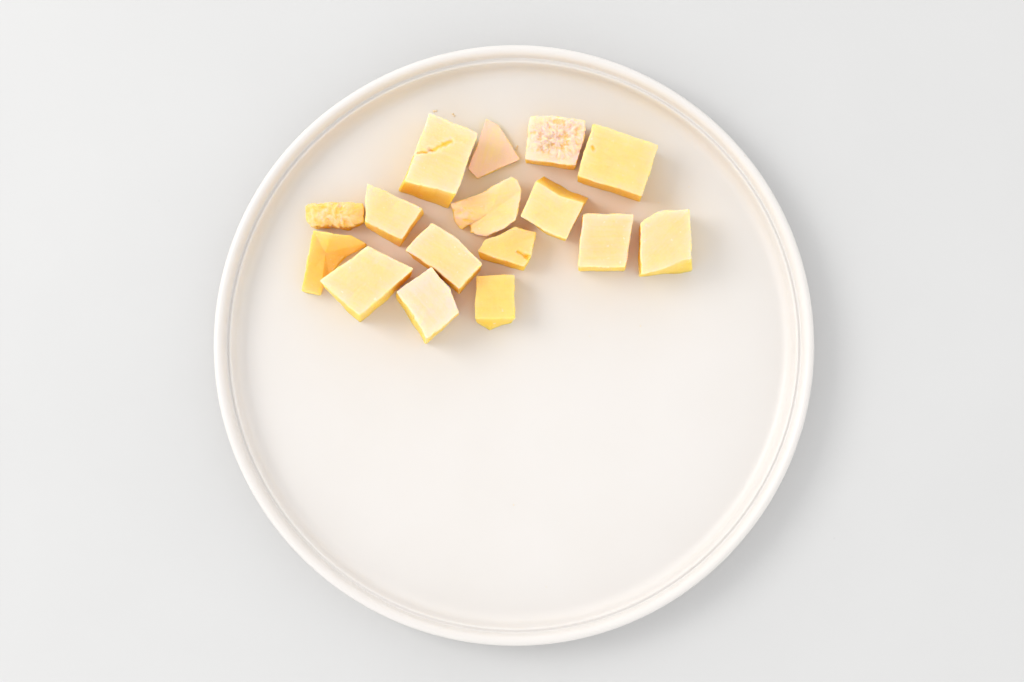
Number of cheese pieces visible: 16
